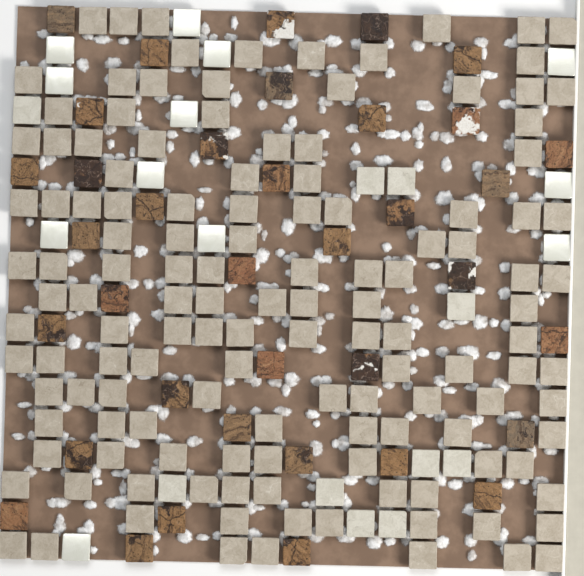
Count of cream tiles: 10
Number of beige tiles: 133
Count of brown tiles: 37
